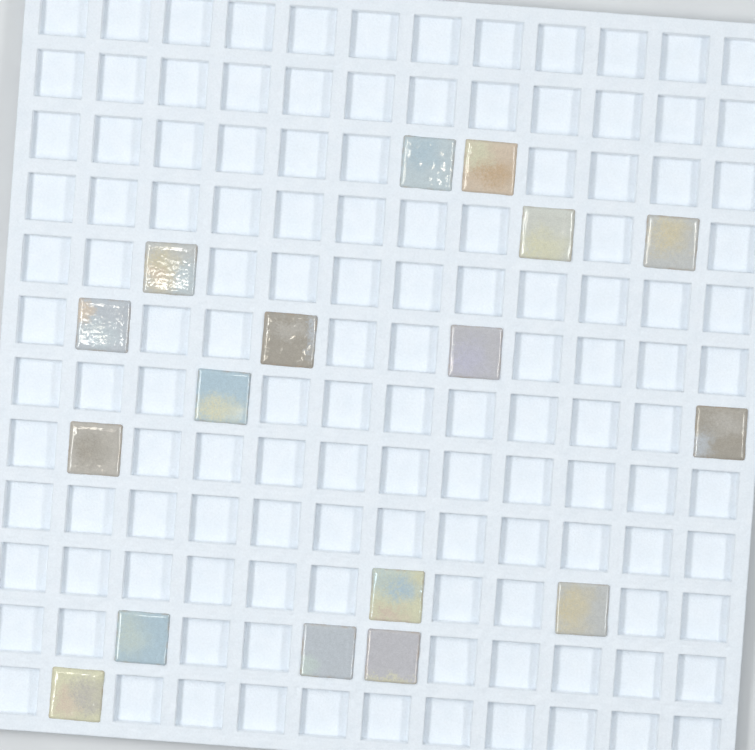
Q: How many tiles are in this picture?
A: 17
